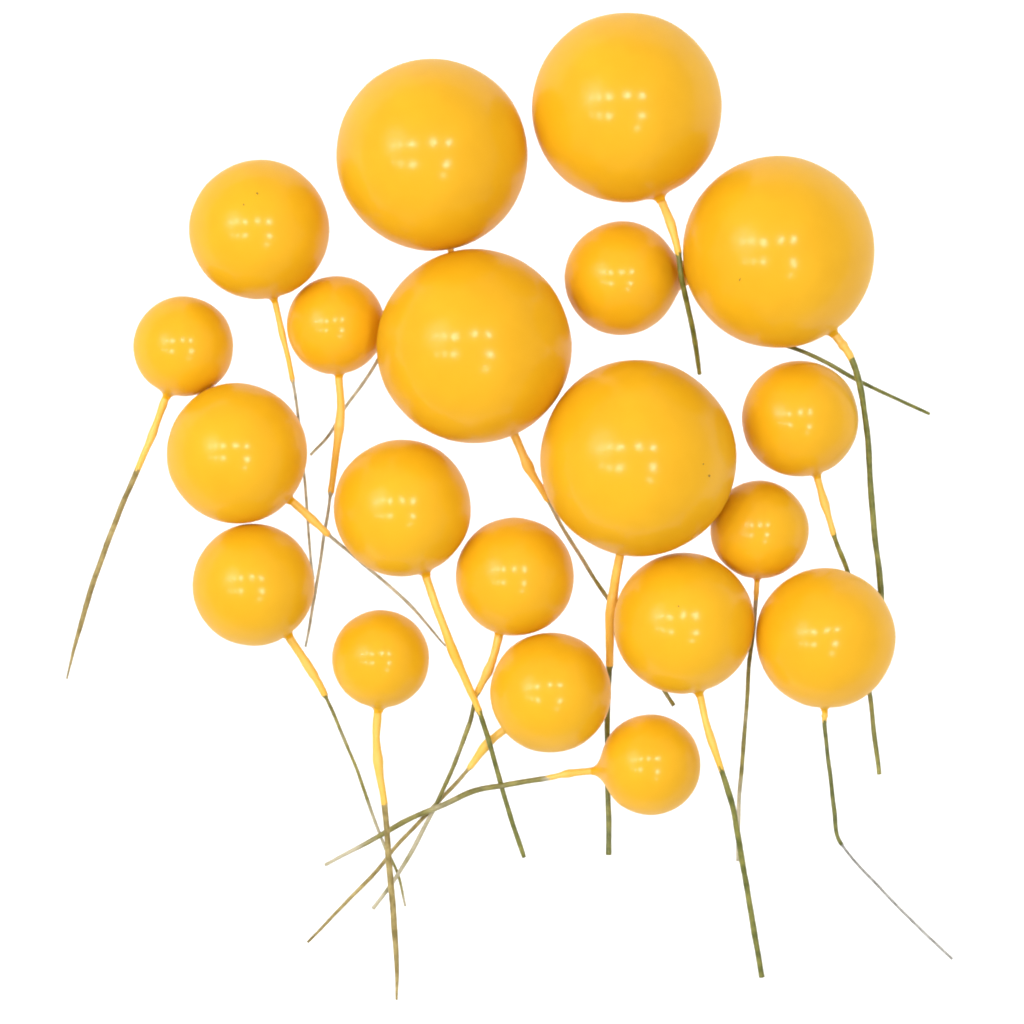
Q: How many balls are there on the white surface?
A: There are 20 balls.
